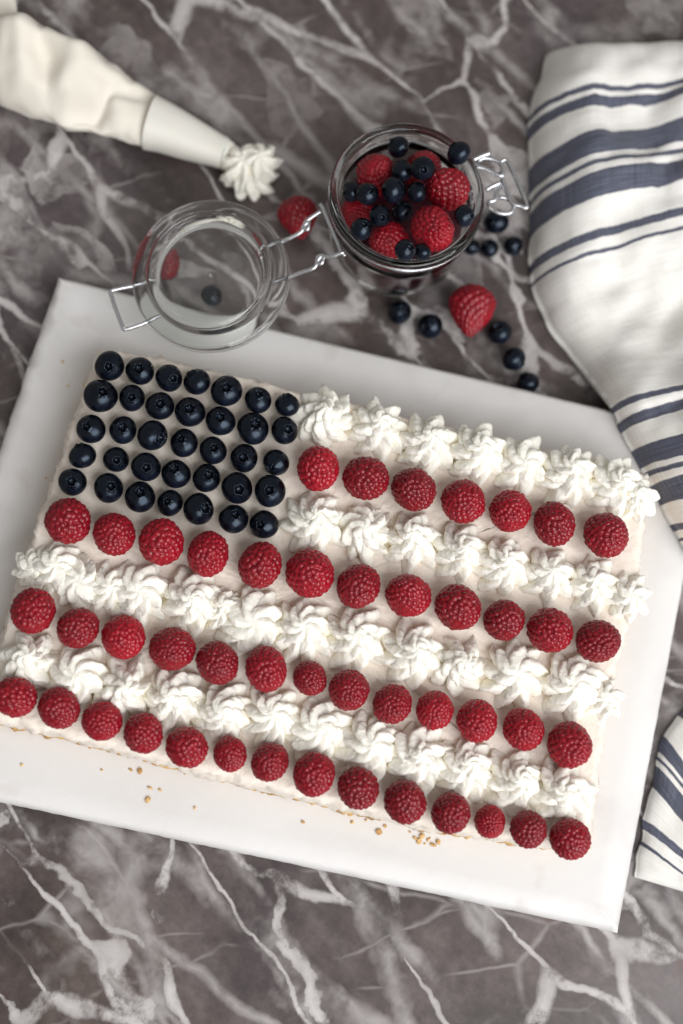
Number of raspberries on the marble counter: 55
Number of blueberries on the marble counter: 59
